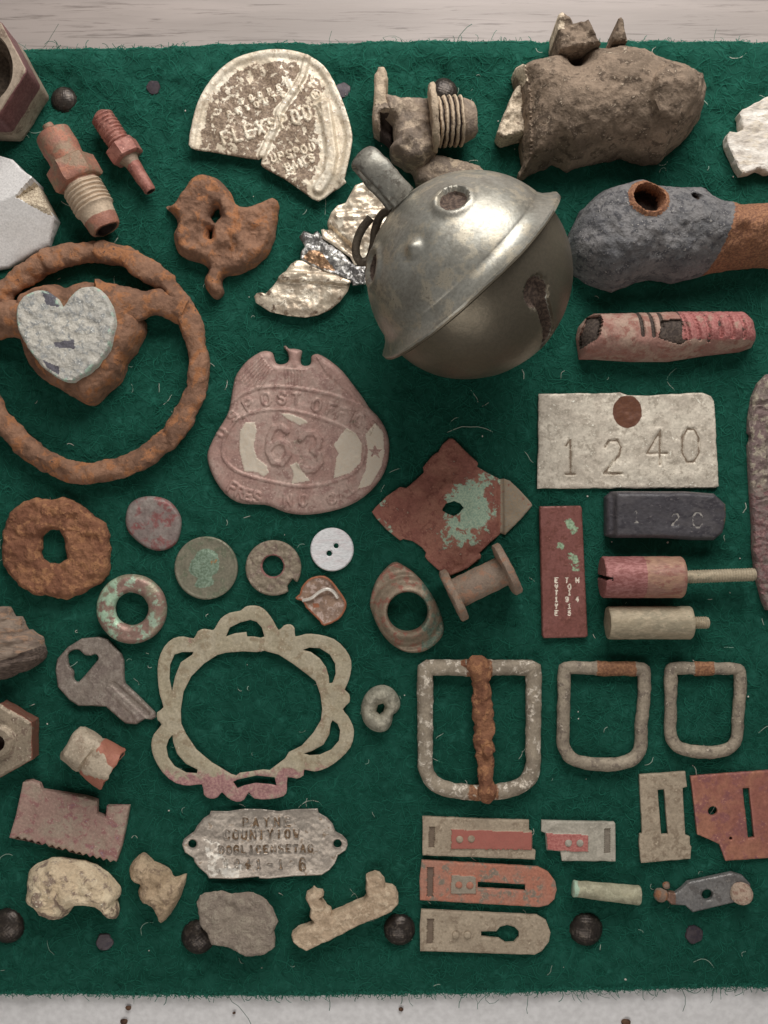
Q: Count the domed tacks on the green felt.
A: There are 6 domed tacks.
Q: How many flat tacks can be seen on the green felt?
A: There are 4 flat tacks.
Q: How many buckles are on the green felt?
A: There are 3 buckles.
